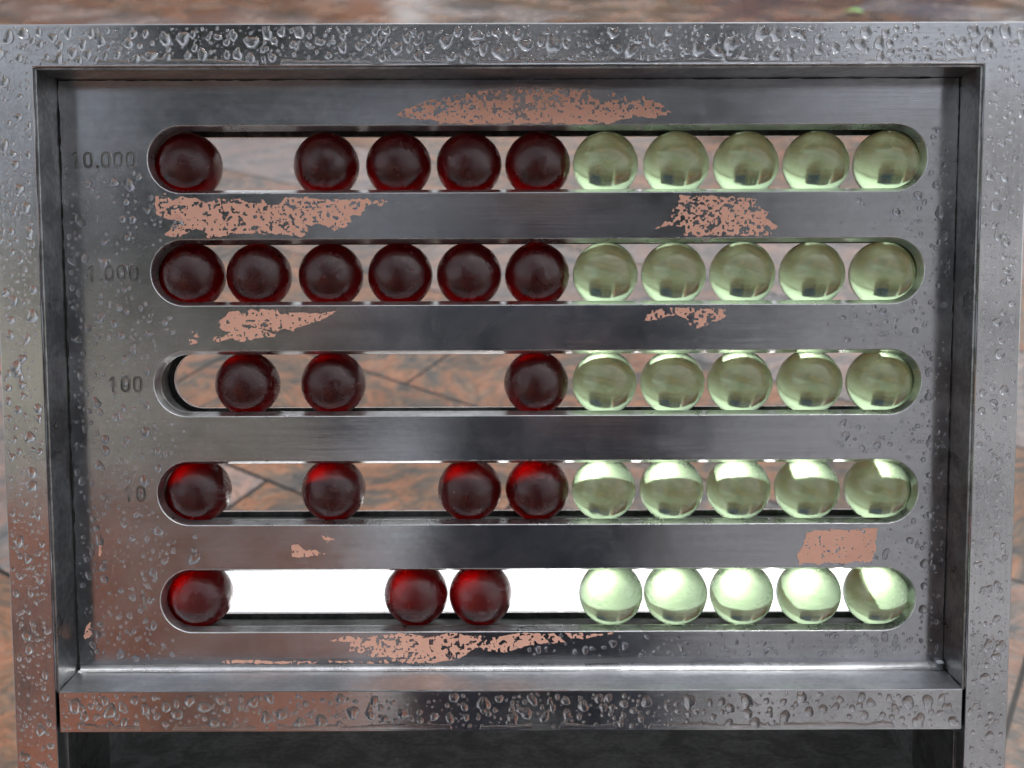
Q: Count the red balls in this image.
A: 21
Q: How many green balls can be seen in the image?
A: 25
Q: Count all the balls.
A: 46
